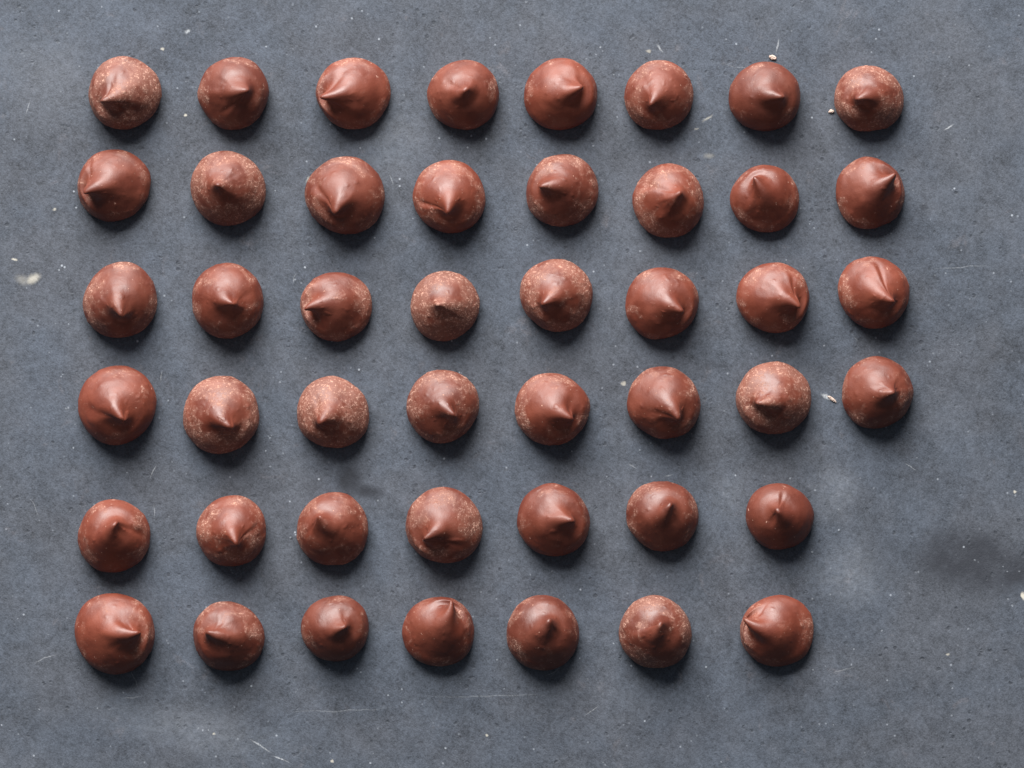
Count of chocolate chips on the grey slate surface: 46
